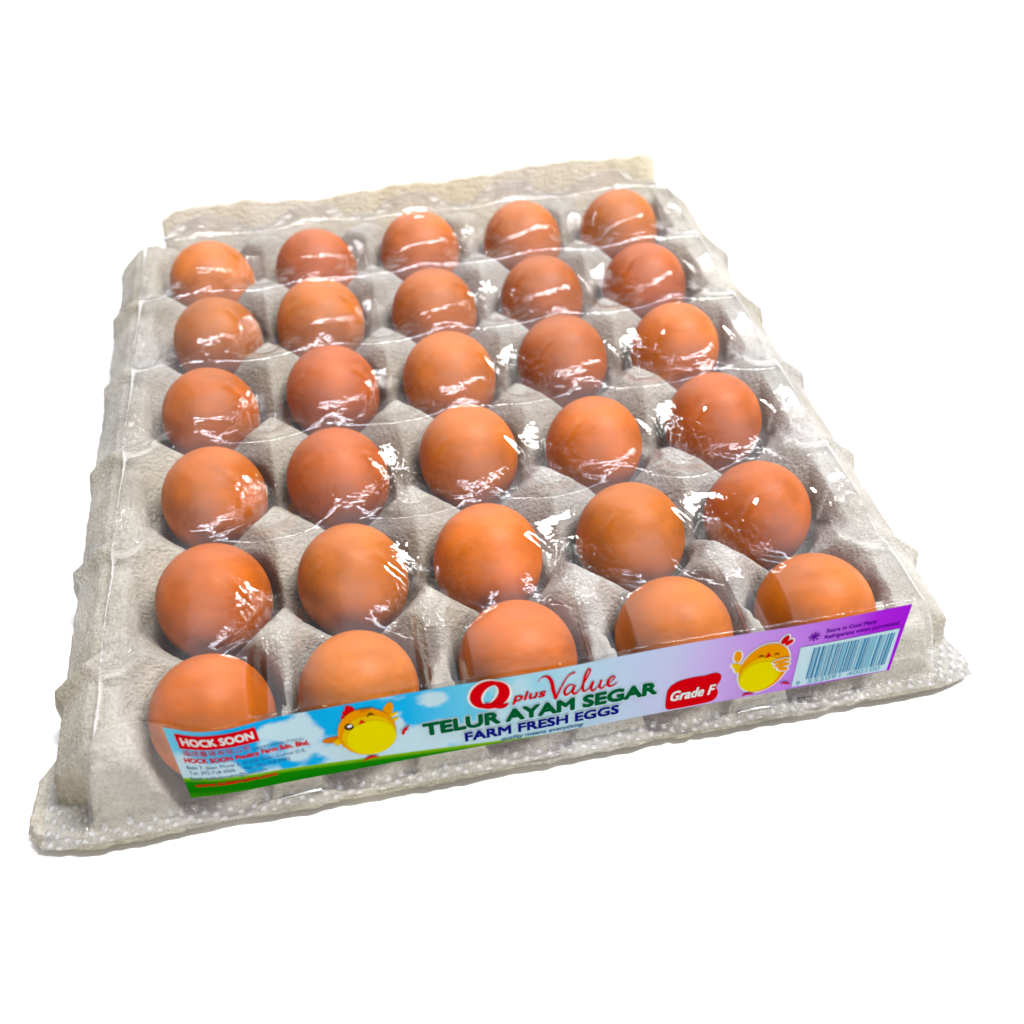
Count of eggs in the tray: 30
